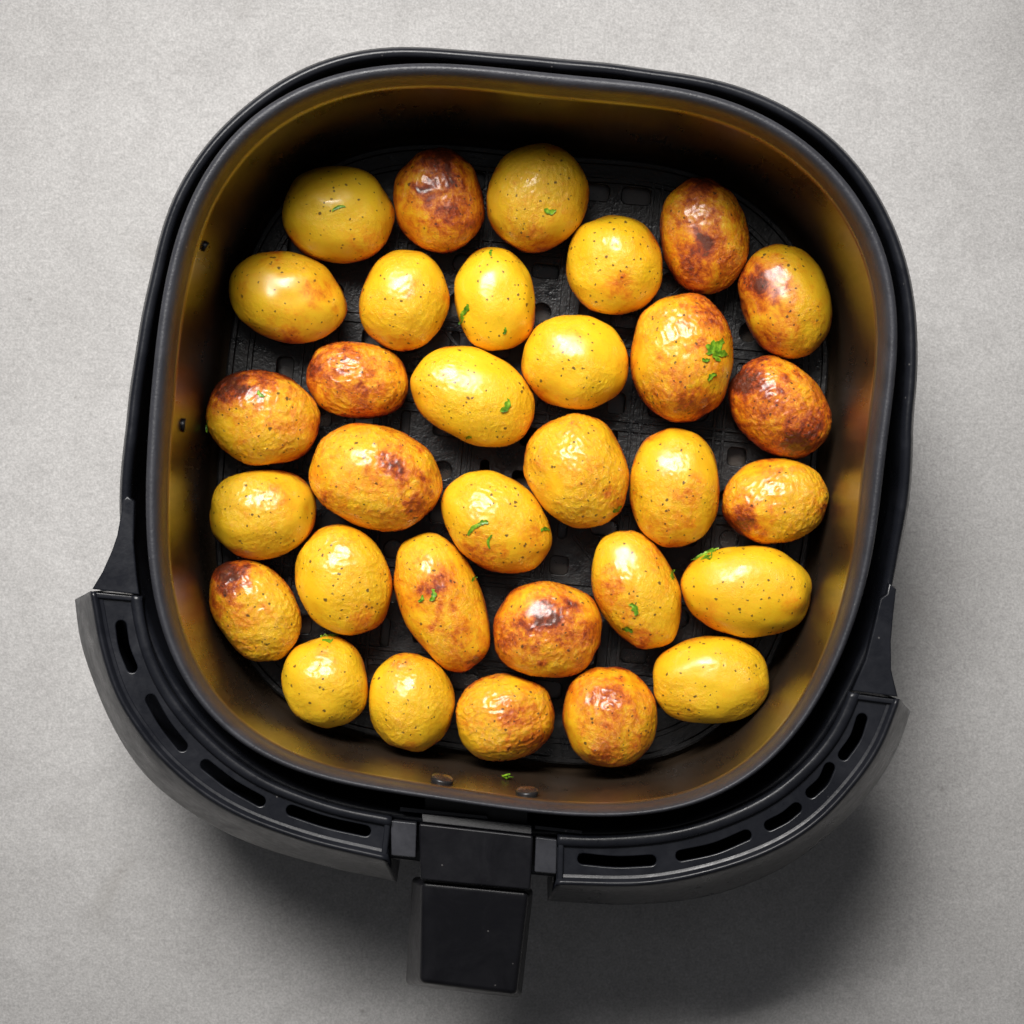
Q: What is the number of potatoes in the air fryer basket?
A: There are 32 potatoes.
